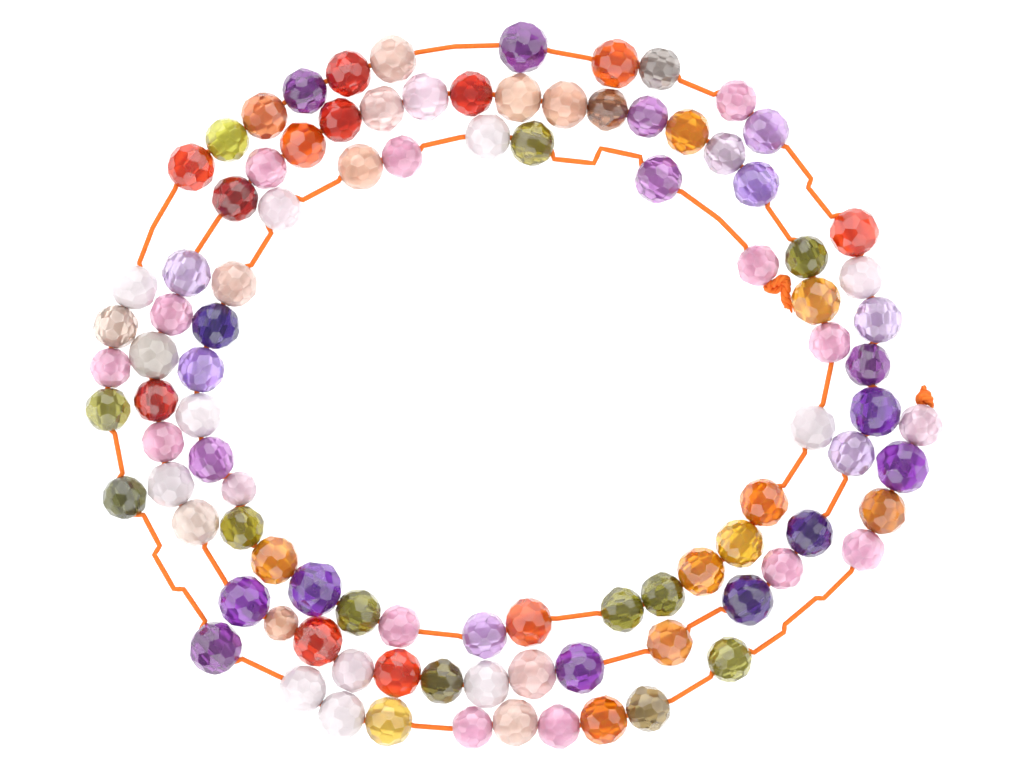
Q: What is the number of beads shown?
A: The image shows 99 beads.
